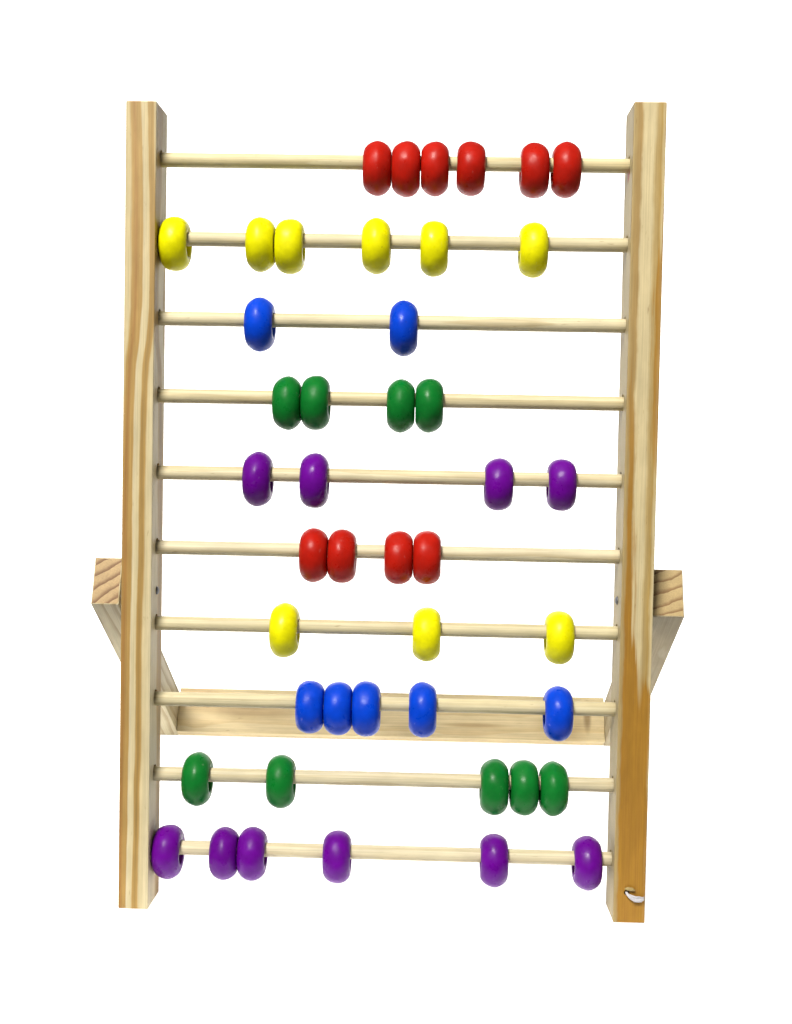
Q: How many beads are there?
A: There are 45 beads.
